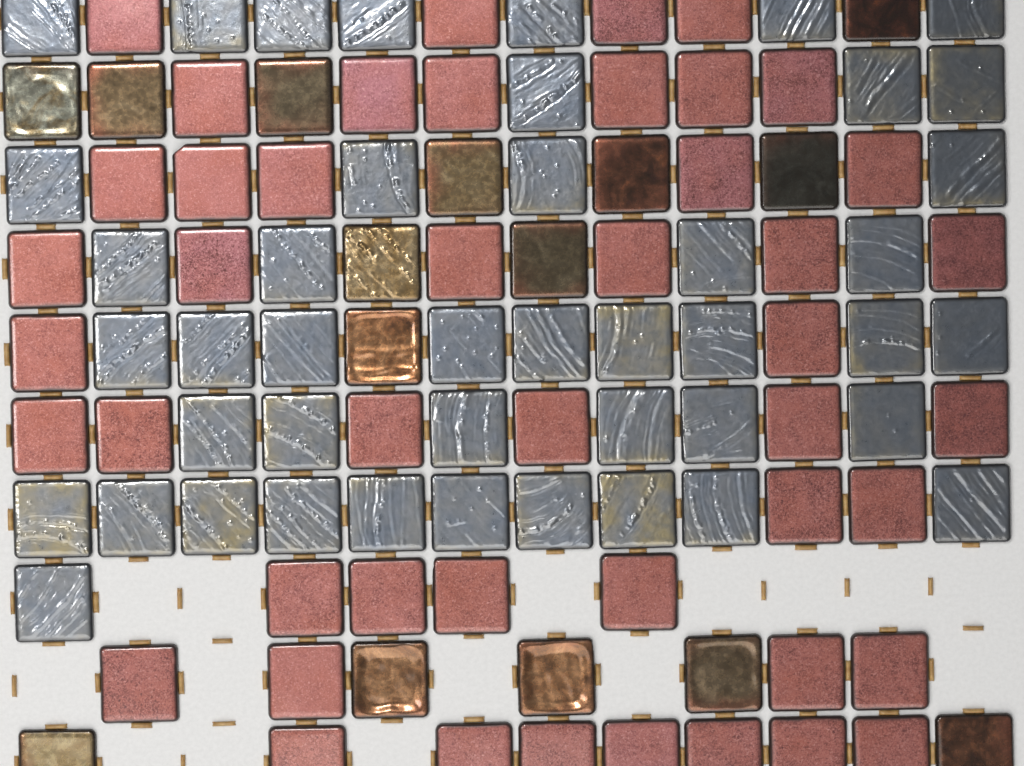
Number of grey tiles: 44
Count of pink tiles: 46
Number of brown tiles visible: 15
